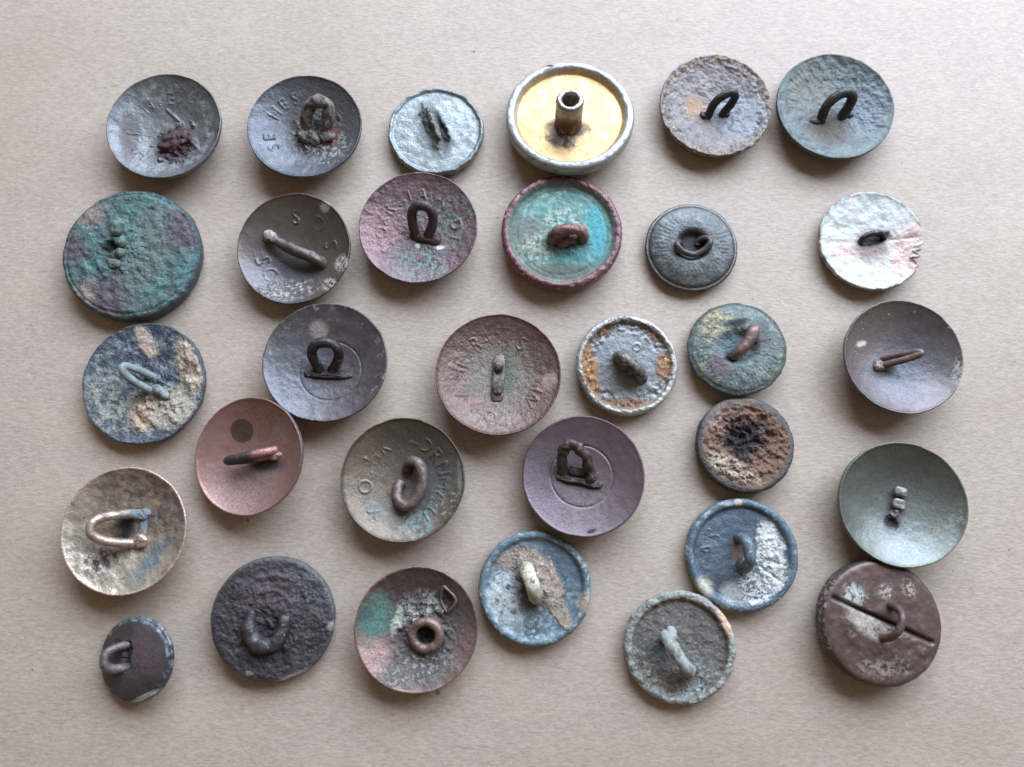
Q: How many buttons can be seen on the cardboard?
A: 31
